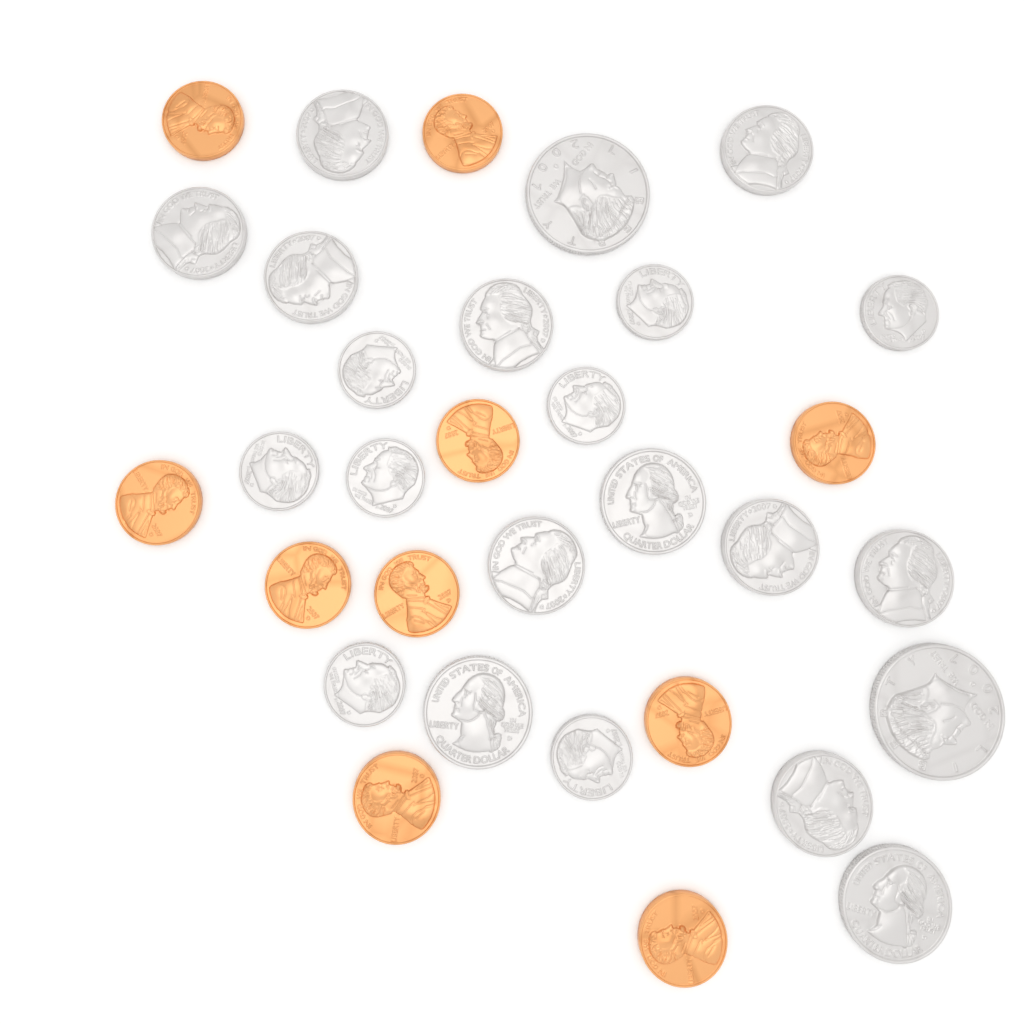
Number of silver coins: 22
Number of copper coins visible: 10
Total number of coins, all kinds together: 32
